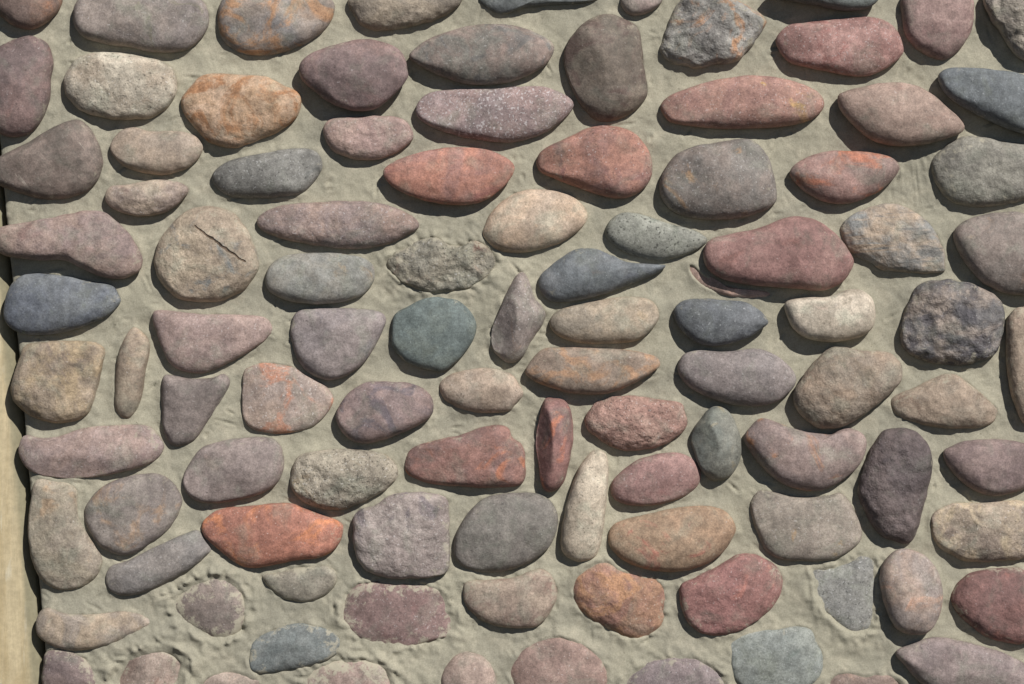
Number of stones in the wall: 105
